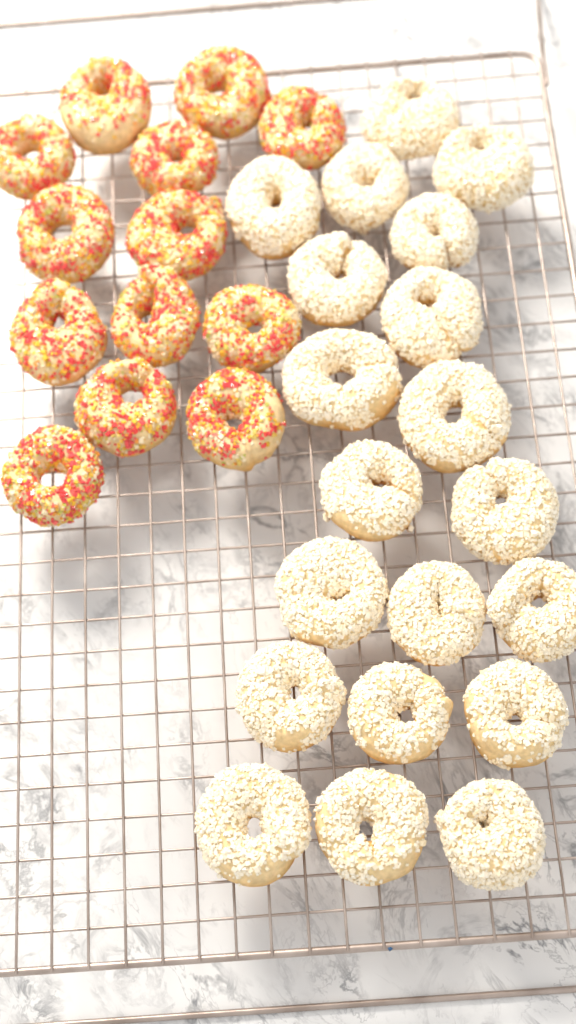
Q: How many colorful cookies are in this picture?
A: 13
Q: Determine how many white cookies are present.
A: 20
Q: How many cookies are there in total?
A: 33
